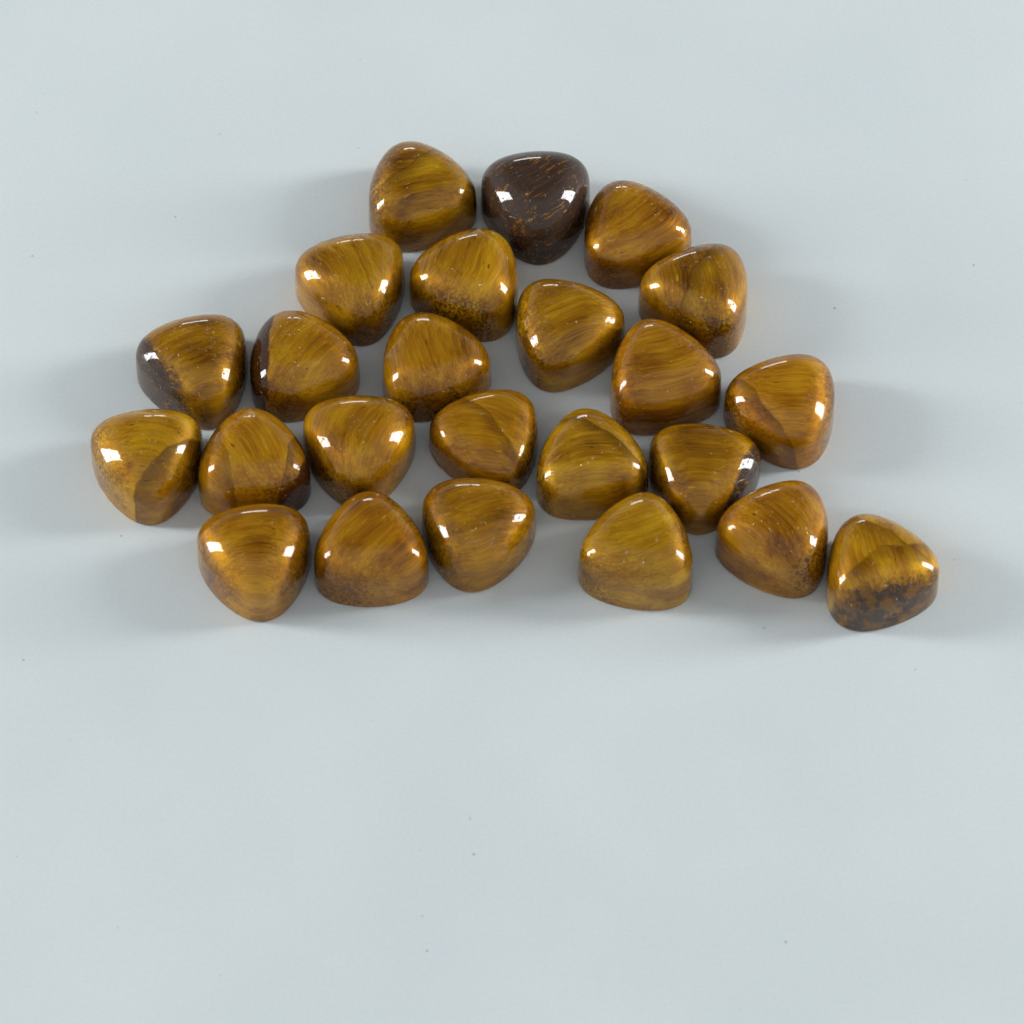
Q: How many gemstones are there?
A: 24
